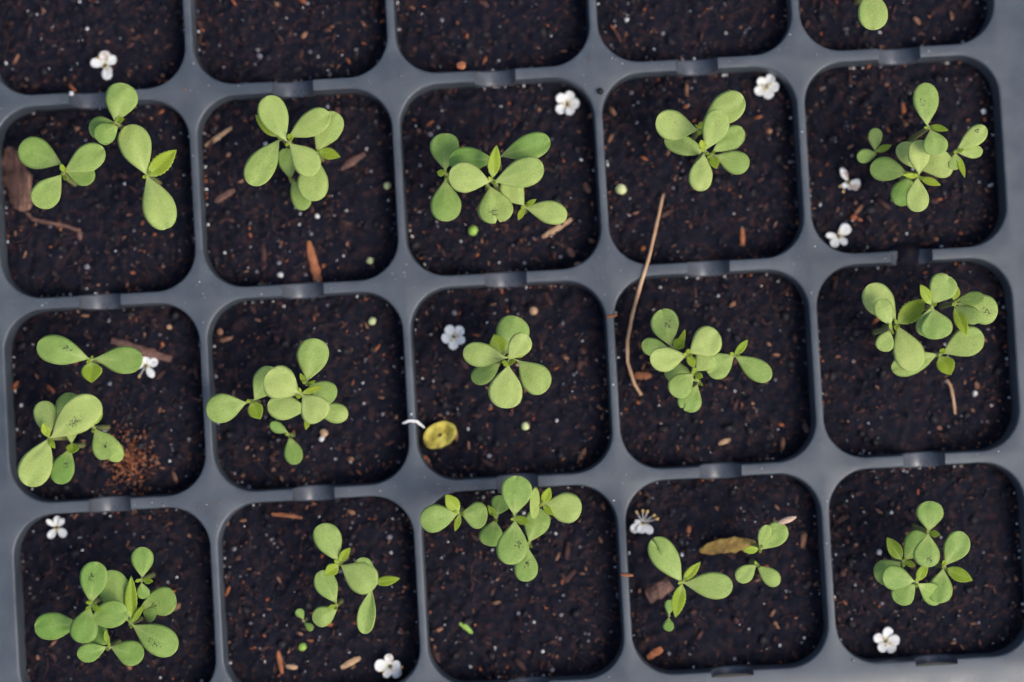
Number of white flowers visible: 11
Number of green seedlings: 68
